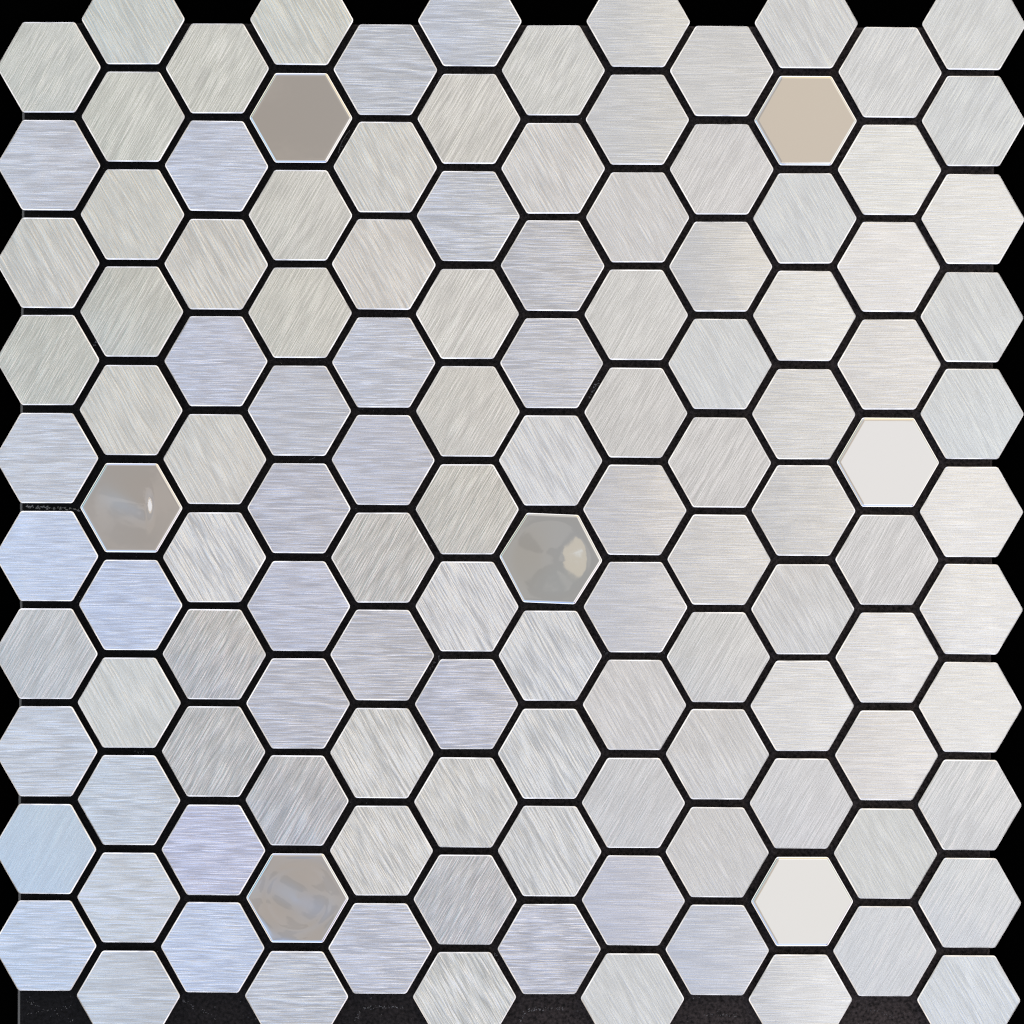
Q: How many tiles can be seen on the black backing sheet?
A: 126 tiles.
